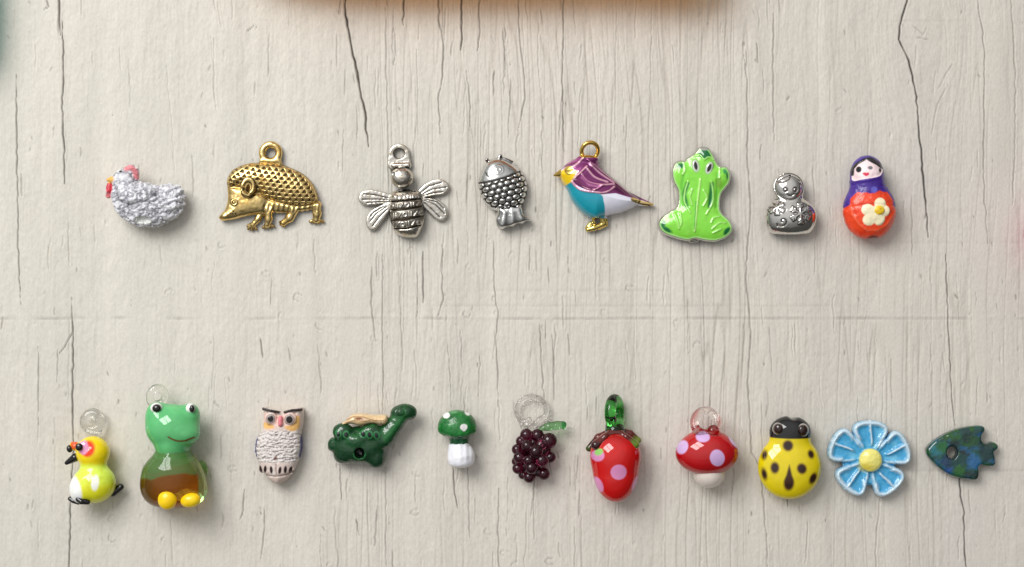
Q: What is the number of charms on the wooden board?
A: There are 19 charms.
